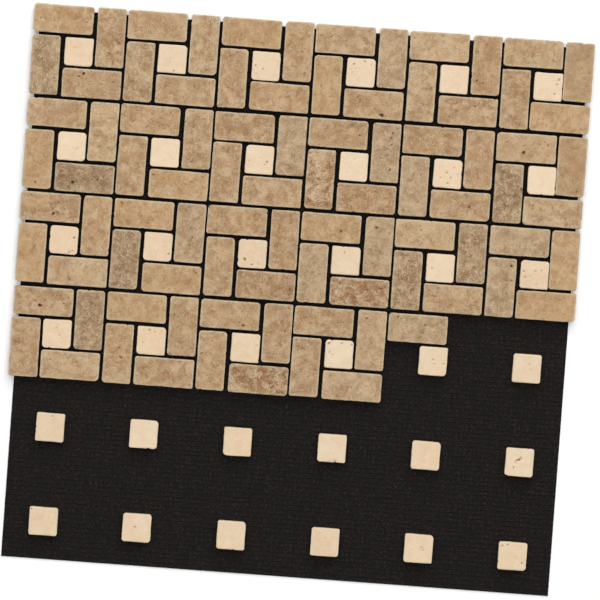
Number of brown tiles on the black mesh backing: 89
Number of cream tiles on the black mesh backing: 36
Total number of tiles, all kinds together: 125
